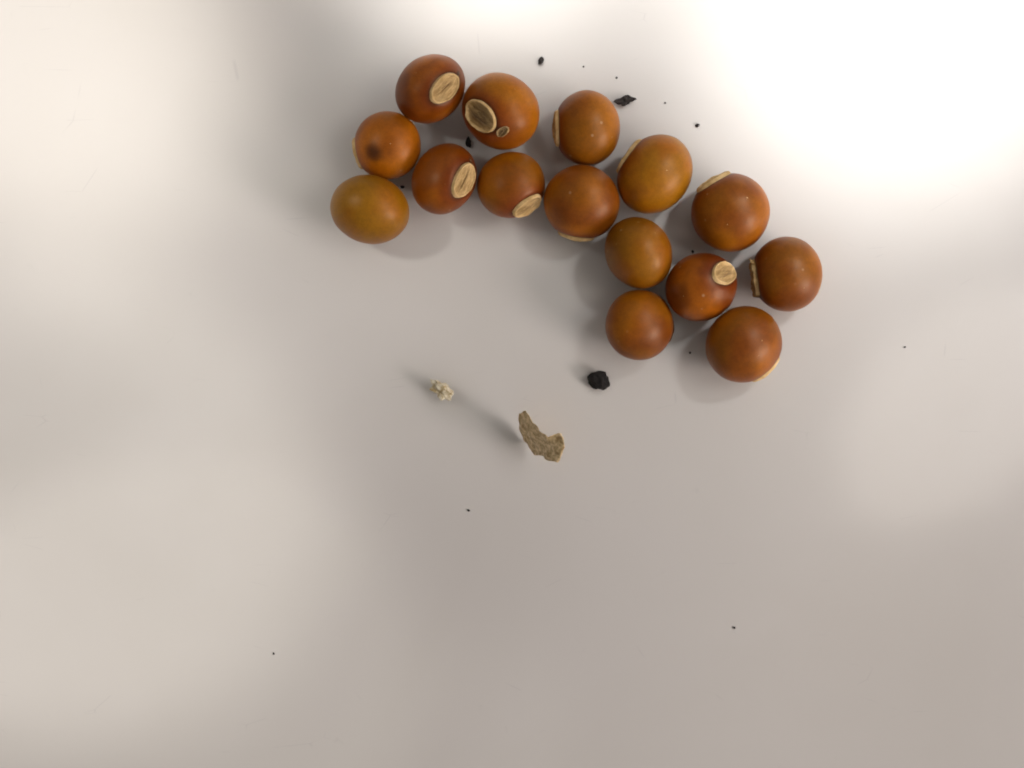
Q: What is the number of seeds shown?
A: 15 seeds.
